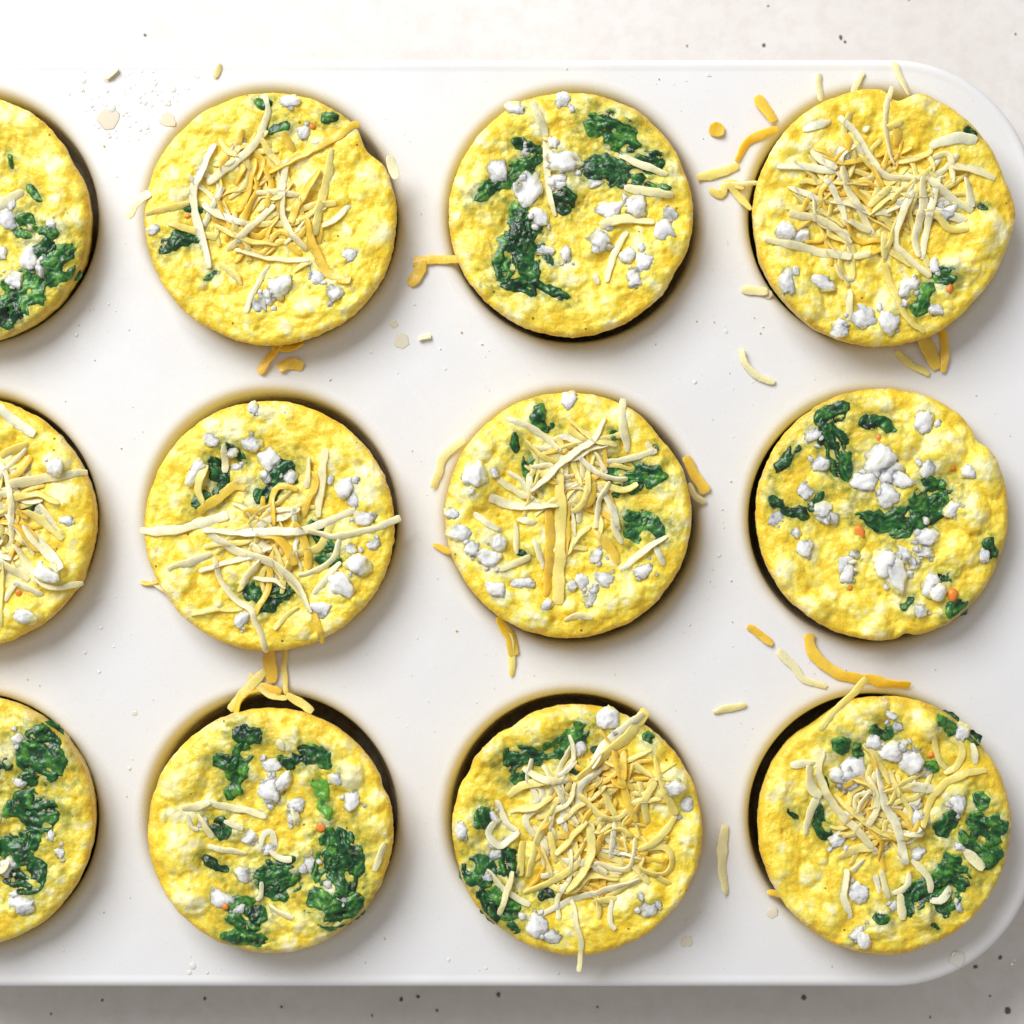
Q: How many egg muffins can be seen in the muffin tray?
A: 12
